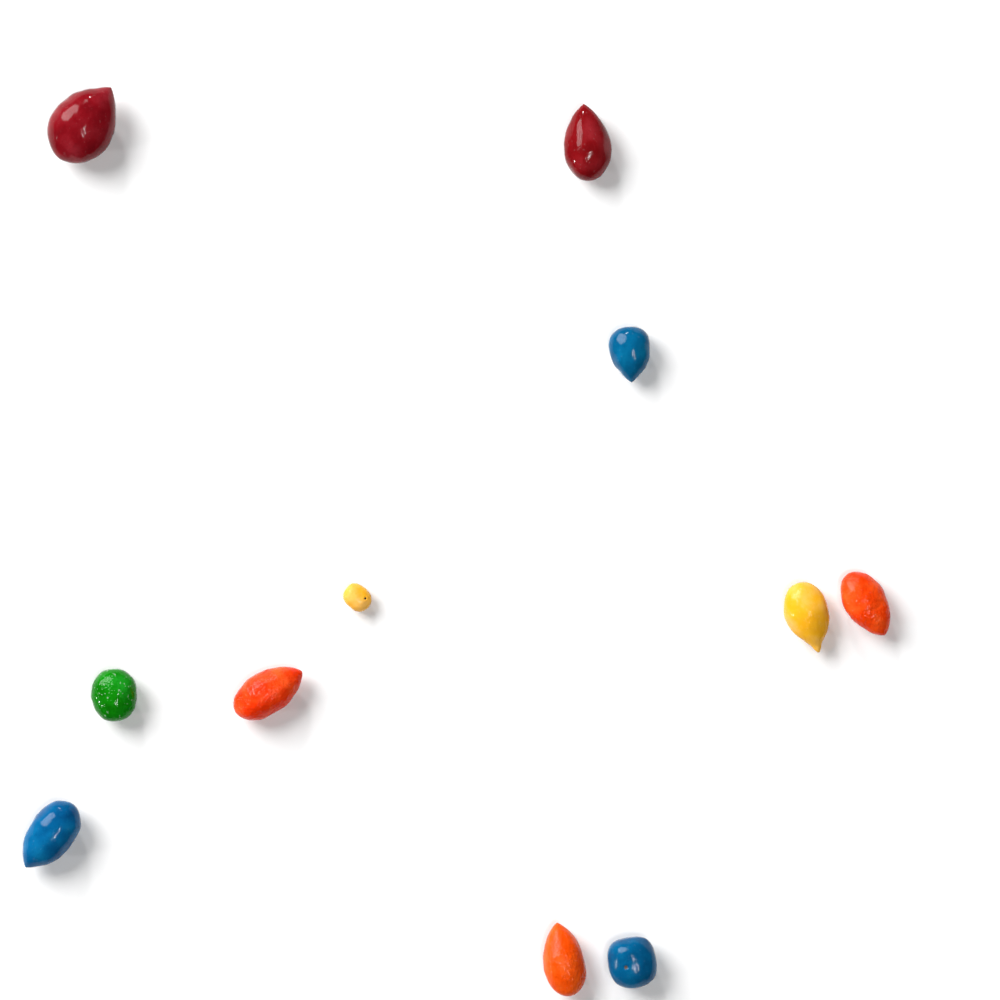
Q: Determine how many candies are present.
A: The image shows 11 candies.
